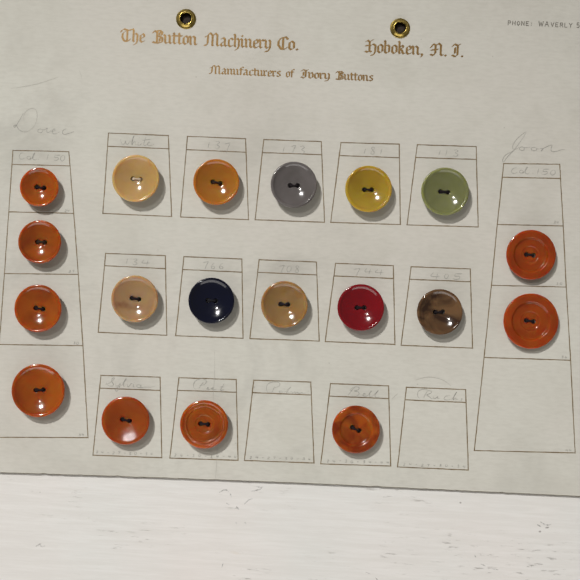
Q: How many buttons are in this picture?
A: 19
